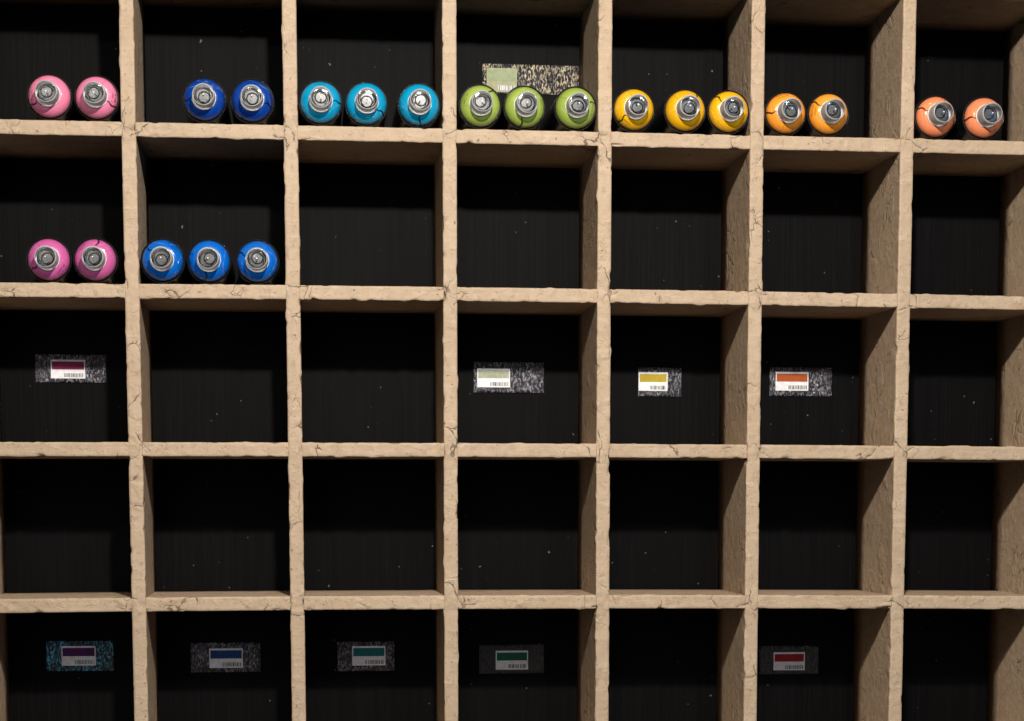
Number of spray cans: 22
